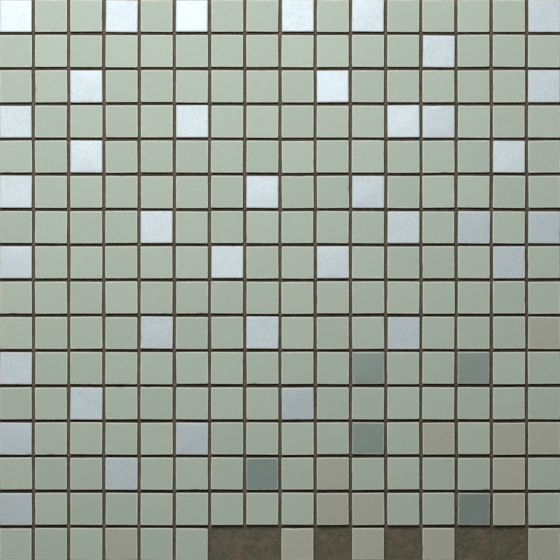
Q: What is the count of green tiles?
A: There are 194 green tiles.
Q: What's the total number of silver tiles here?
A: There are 37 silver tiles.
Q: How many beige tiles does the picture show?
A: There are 14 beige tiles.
